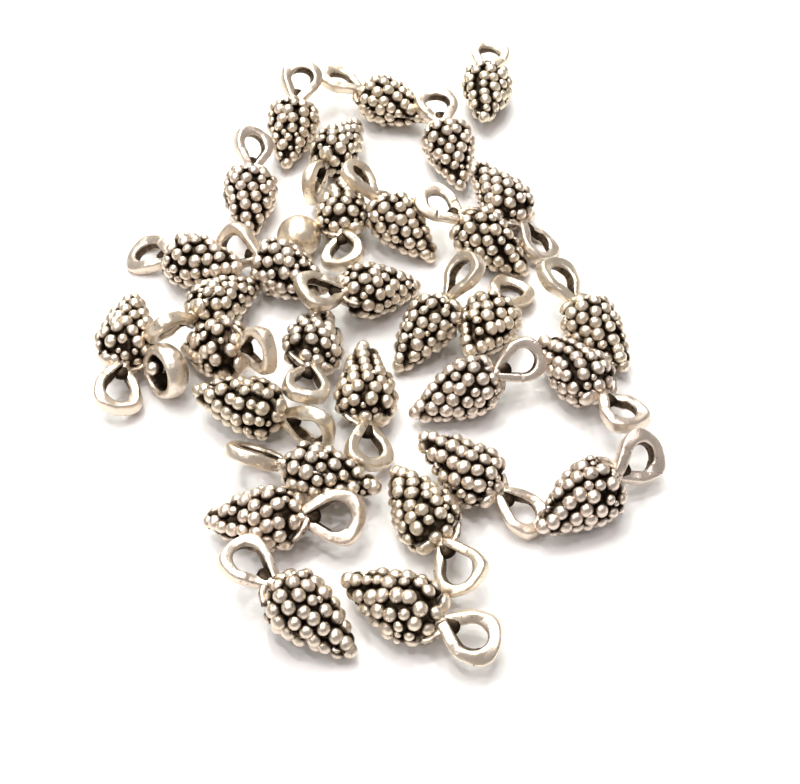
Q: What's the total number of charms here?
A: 31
